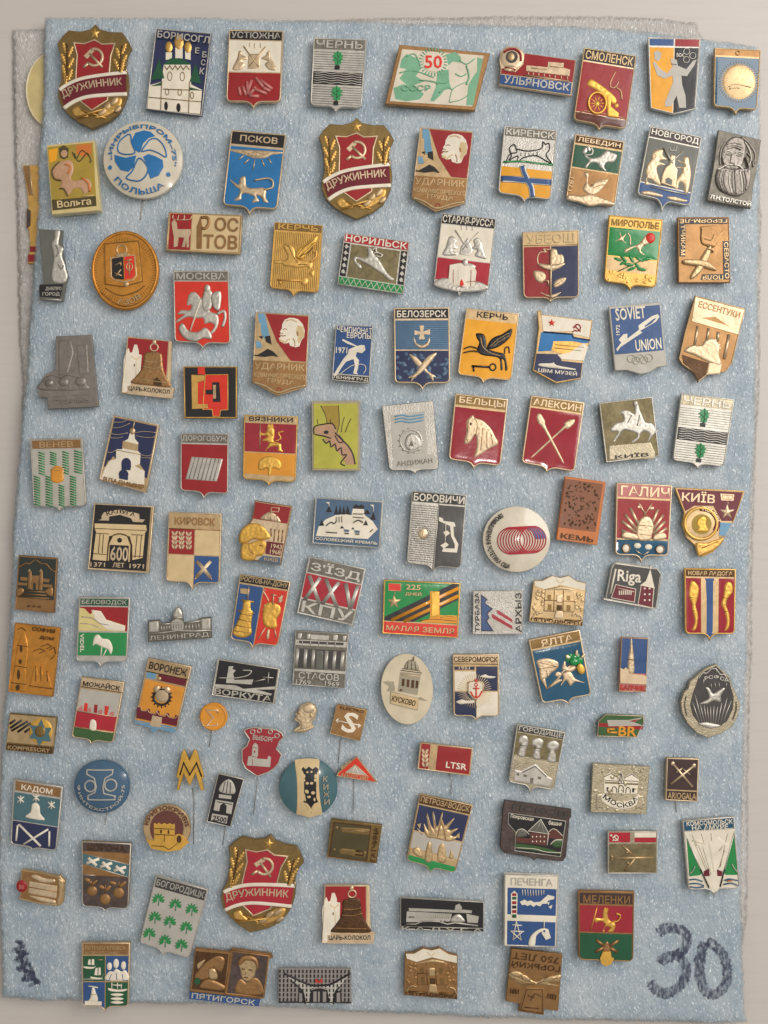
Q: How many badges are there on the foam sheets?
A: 114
